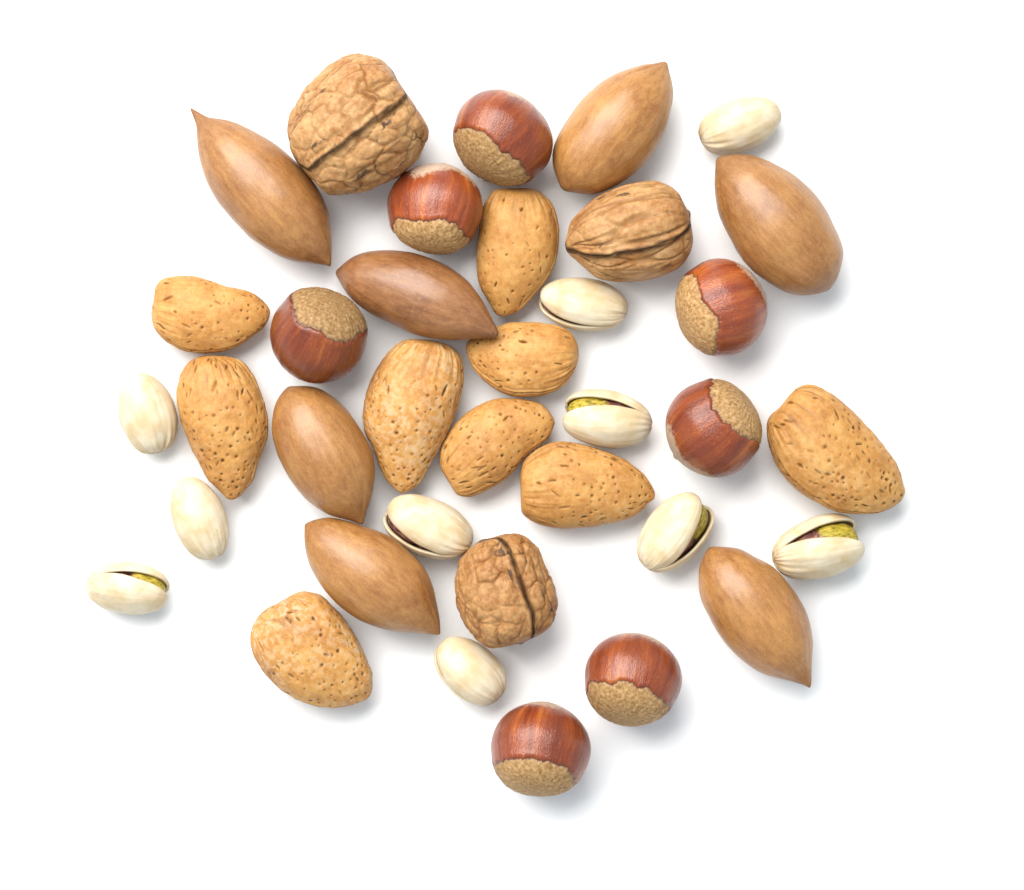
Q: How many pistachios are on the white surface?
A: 10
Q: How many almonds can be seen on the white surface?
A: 9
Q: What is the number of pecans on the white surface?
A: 7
